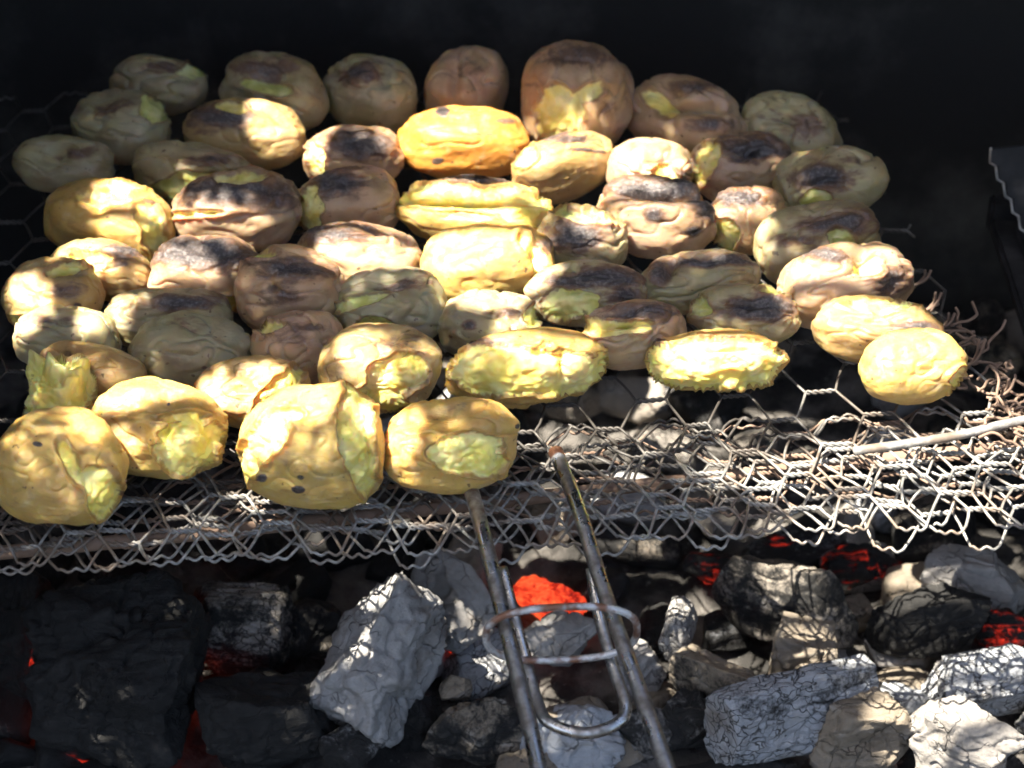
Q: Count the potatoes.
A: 54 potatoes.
